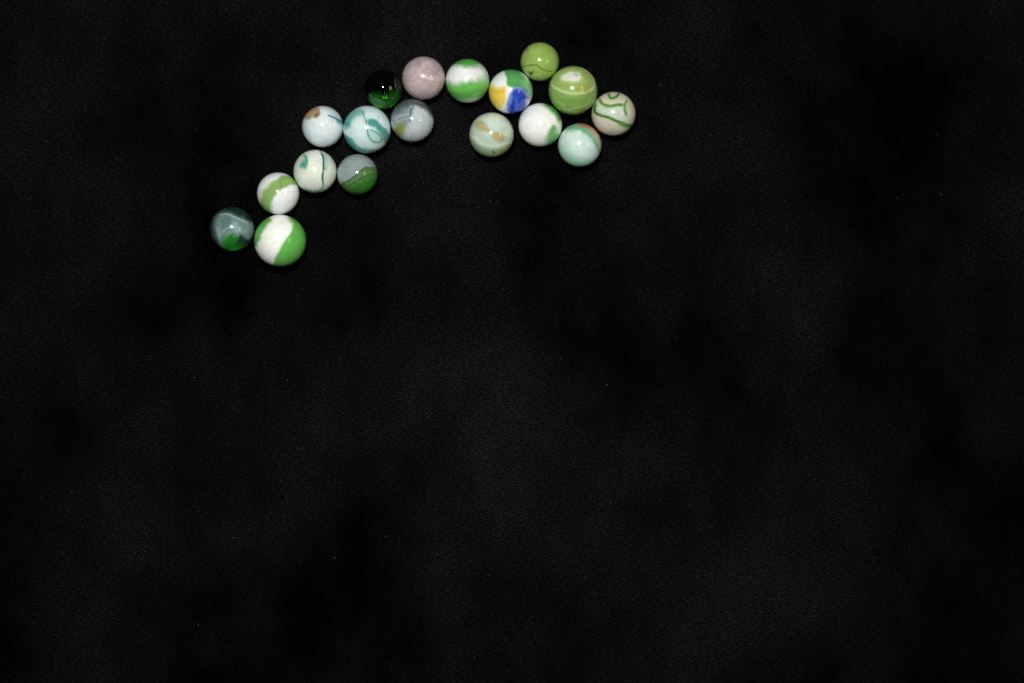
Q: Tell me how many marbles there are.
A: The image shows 18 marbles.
